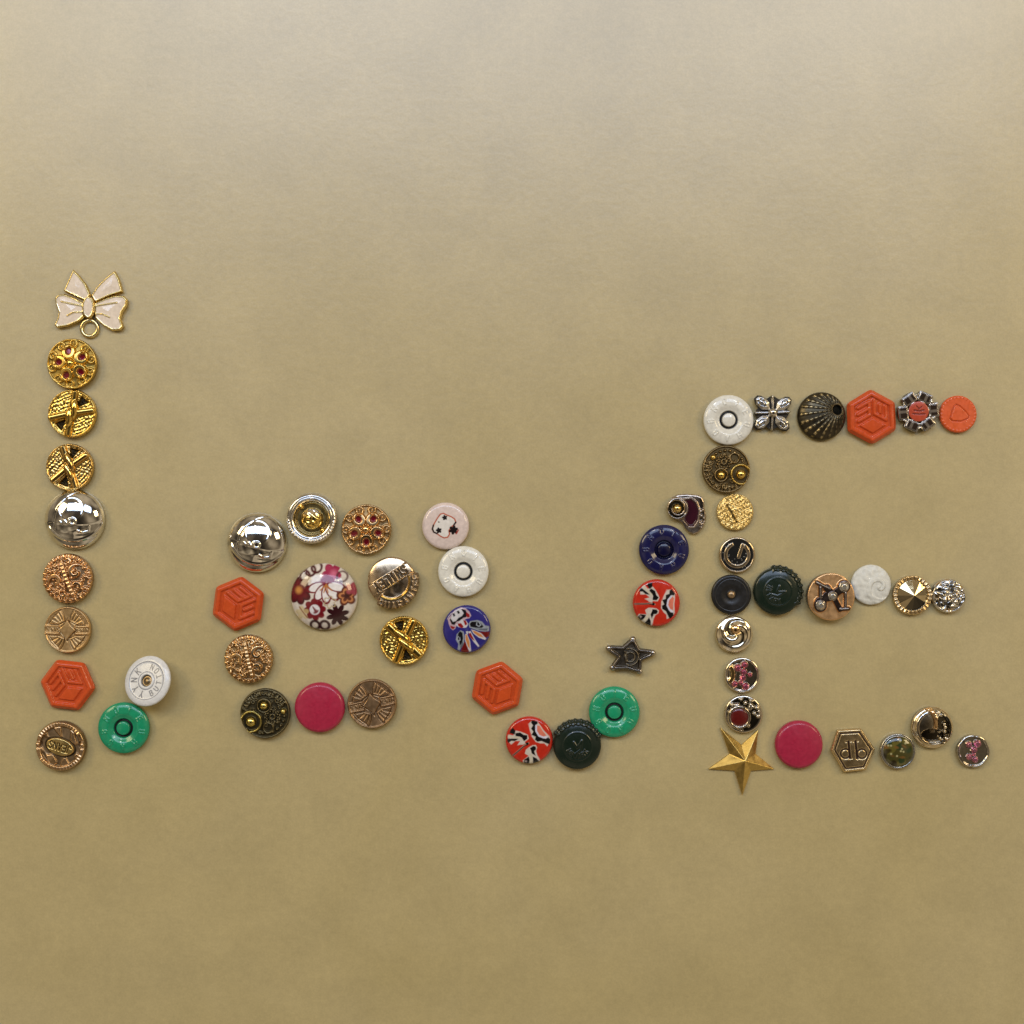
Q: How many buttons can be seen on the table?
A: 54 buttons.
